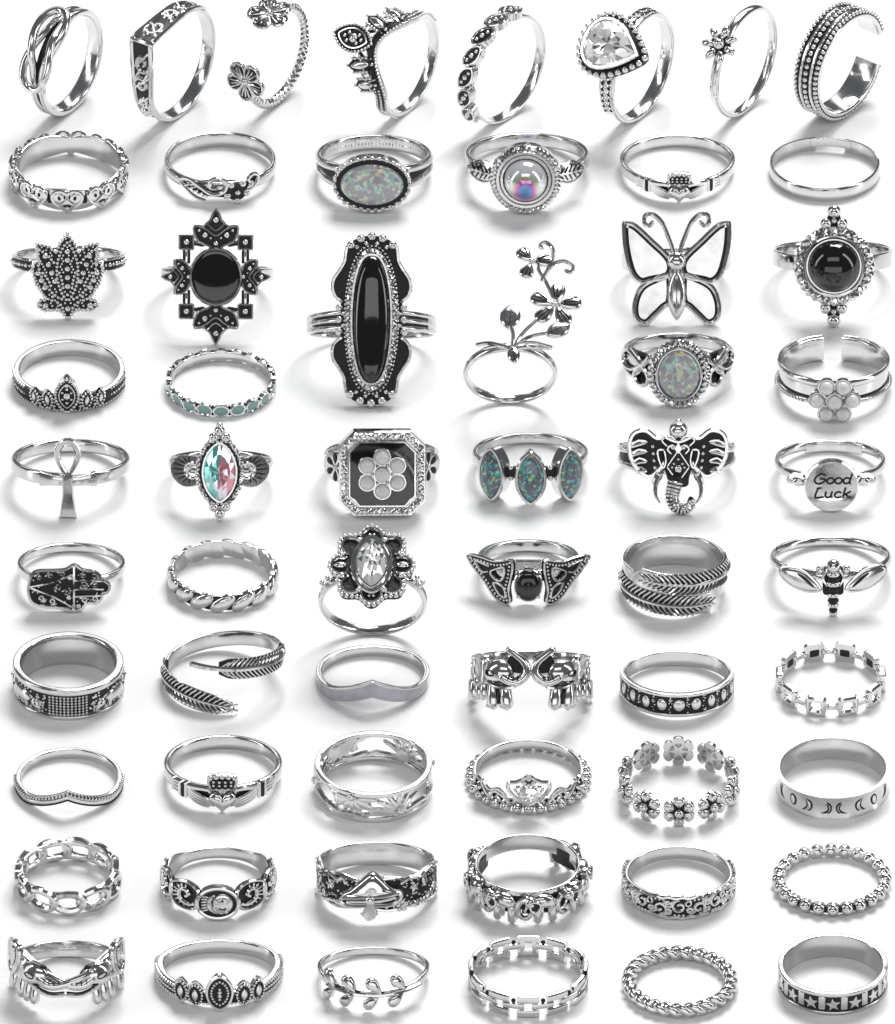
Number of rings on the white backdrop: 60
